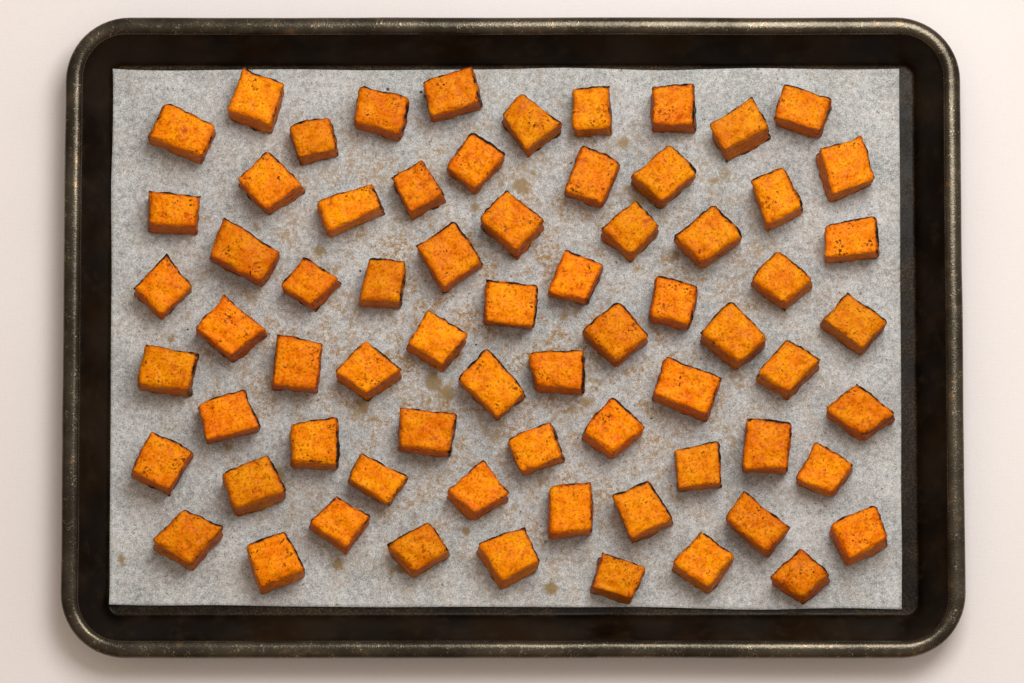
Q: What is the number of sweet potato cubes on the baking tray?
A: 69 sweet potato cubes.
